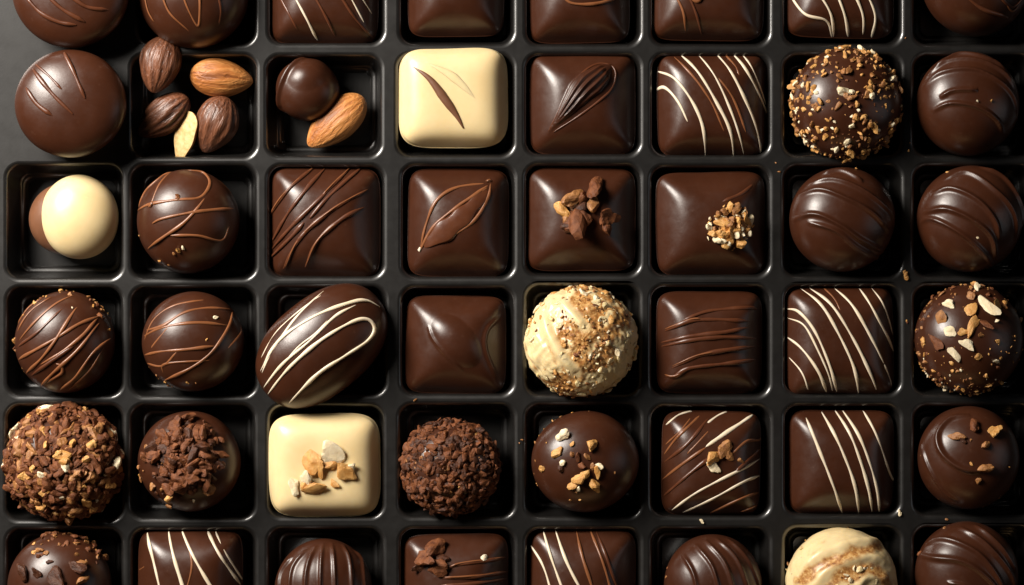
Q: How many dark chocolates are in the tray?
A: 42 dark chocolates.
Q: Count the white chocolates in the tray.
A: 5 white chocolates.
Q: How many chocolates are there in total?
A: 47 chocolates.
